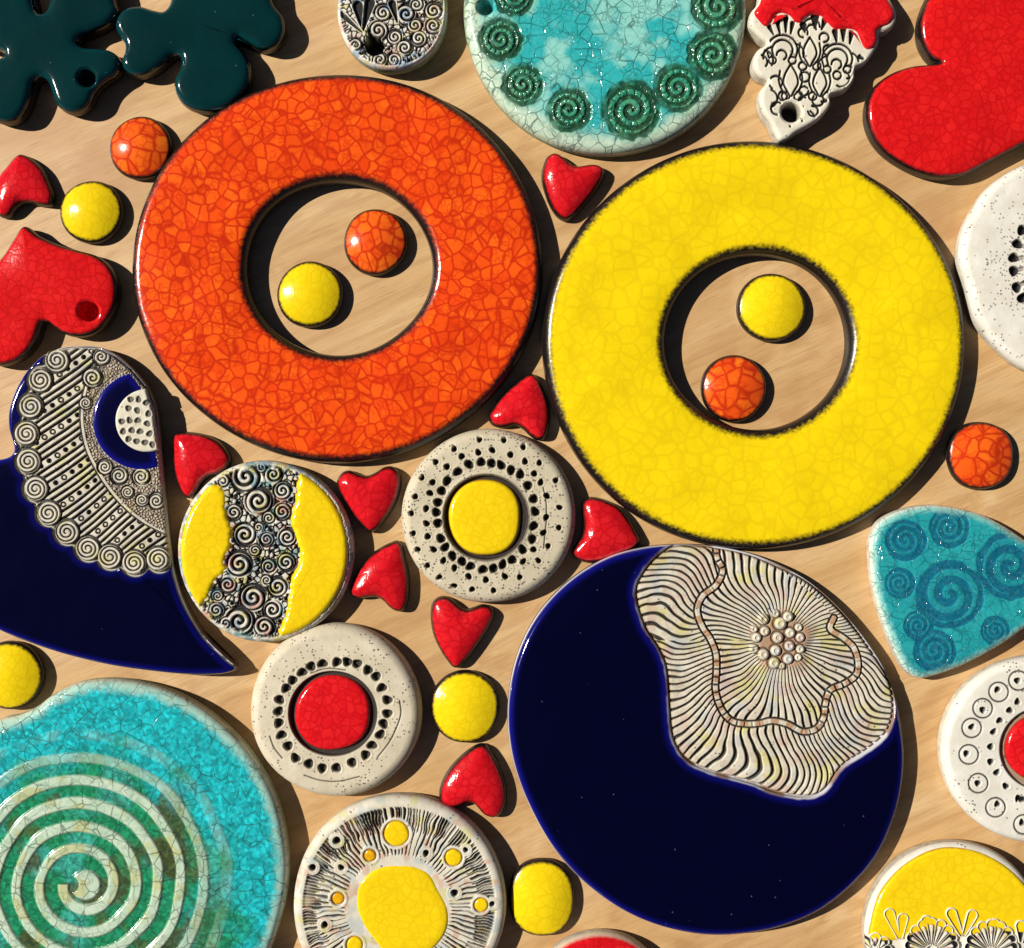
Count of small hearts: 9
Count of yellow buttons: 6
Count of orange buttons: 4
